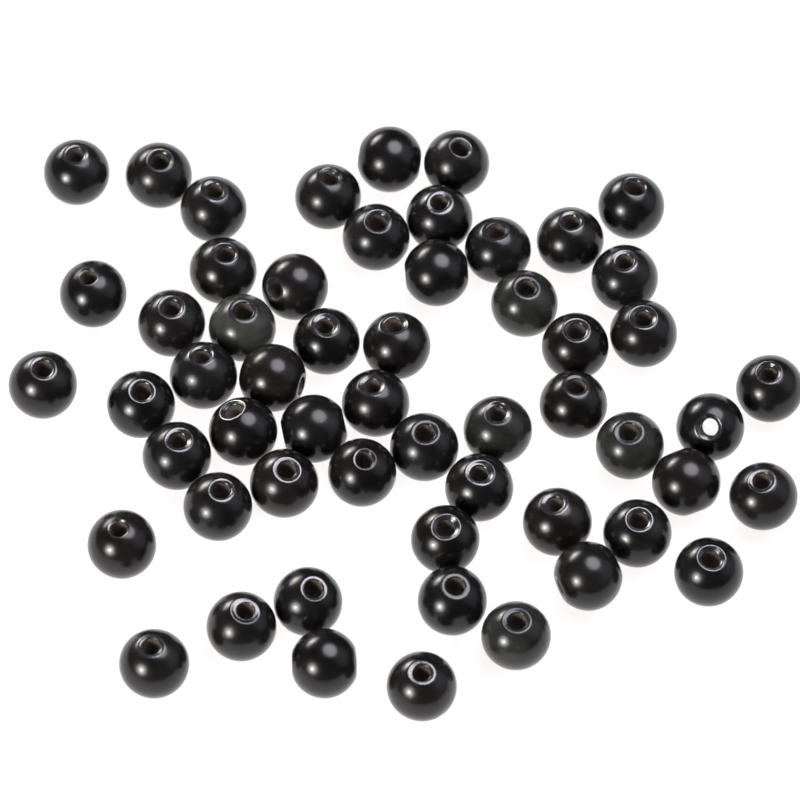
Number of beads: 56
